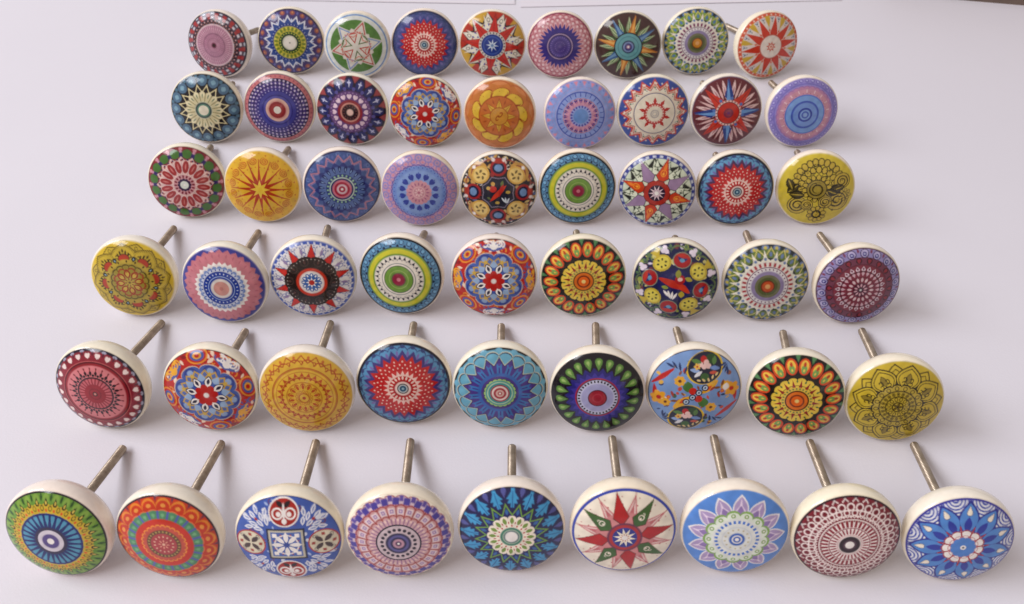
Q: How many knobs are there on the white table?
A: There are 54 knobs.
